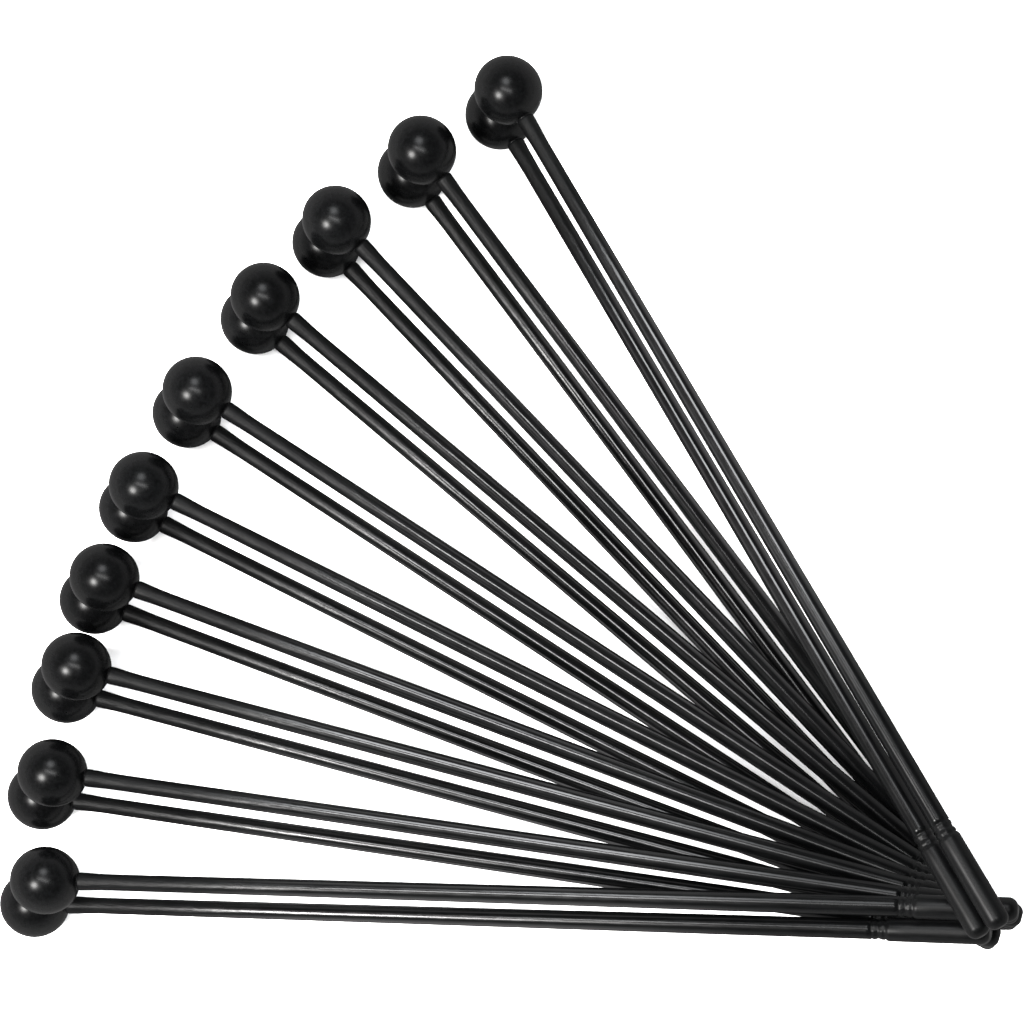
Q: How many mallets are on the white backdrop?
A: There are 20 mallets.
